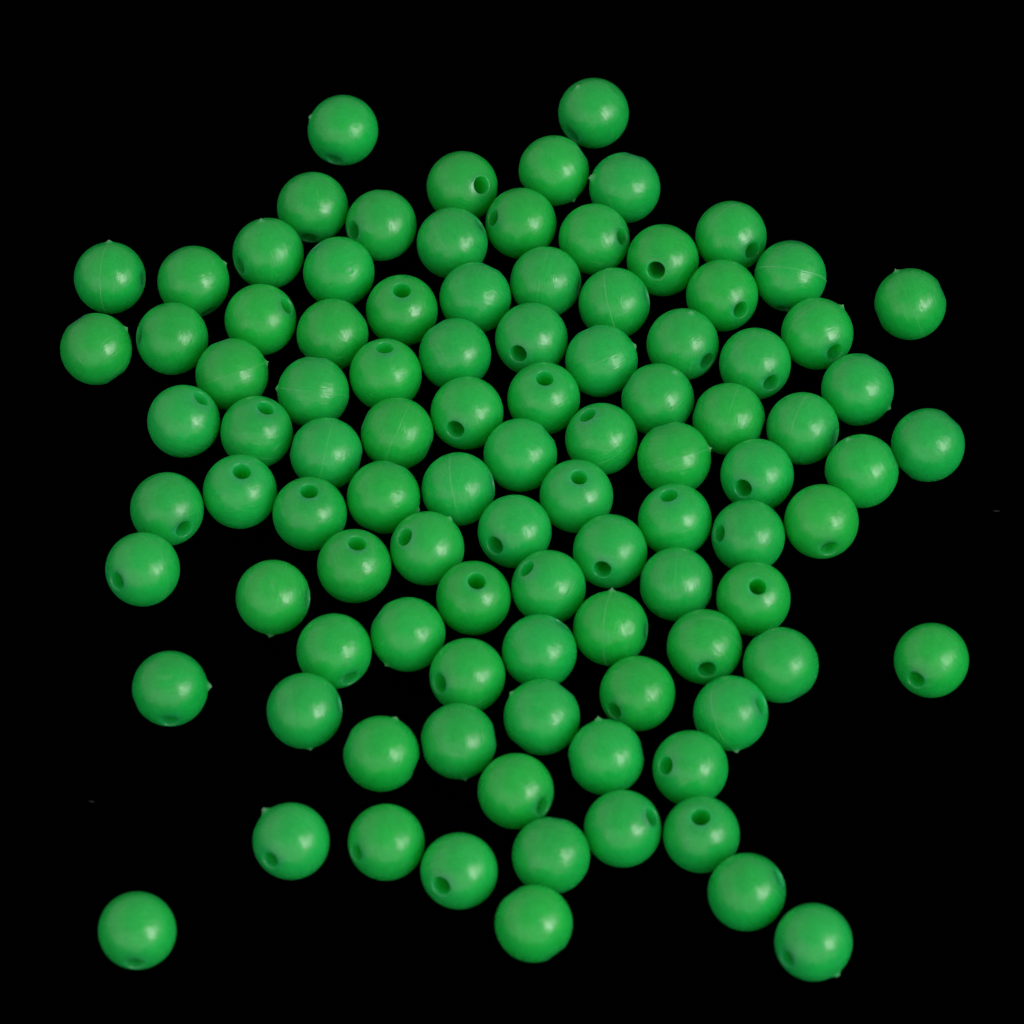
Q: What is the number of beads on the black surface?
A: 99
